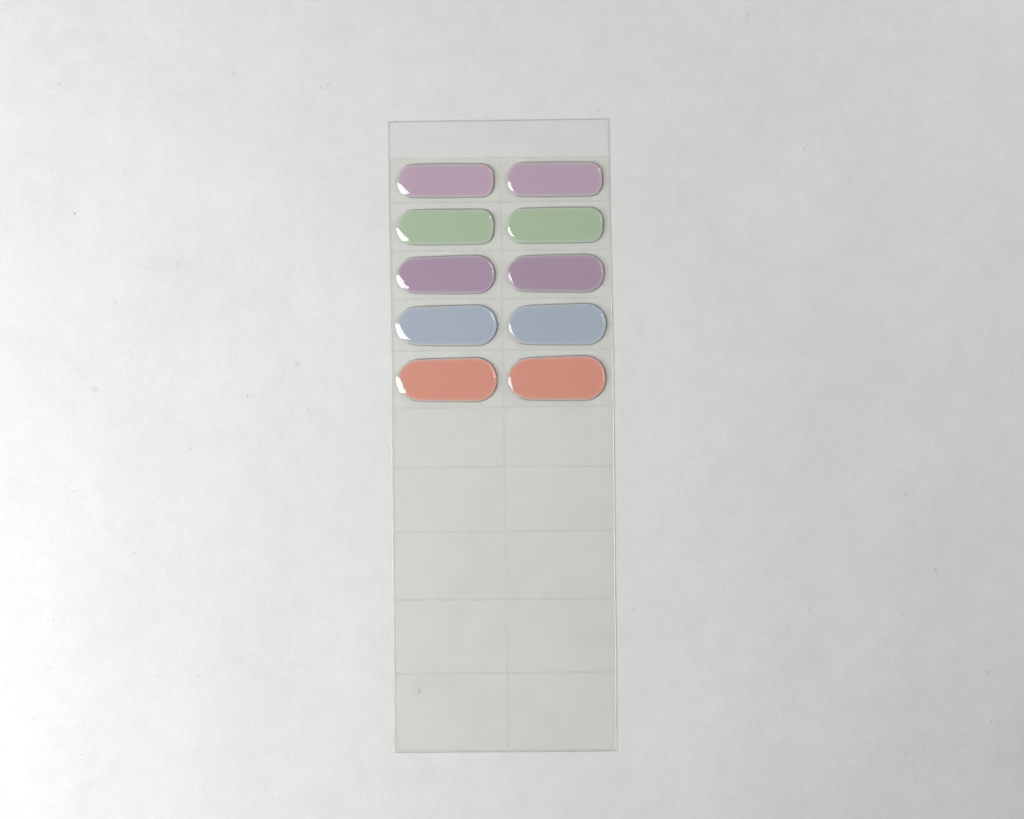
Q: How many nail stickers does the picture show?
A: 10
